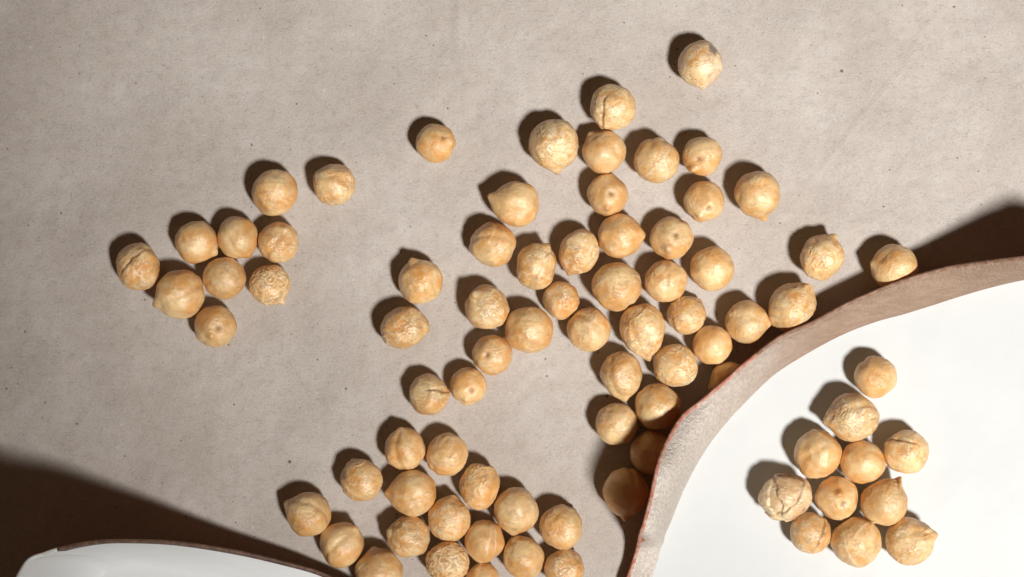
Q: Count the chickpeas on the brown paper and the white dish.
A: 80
